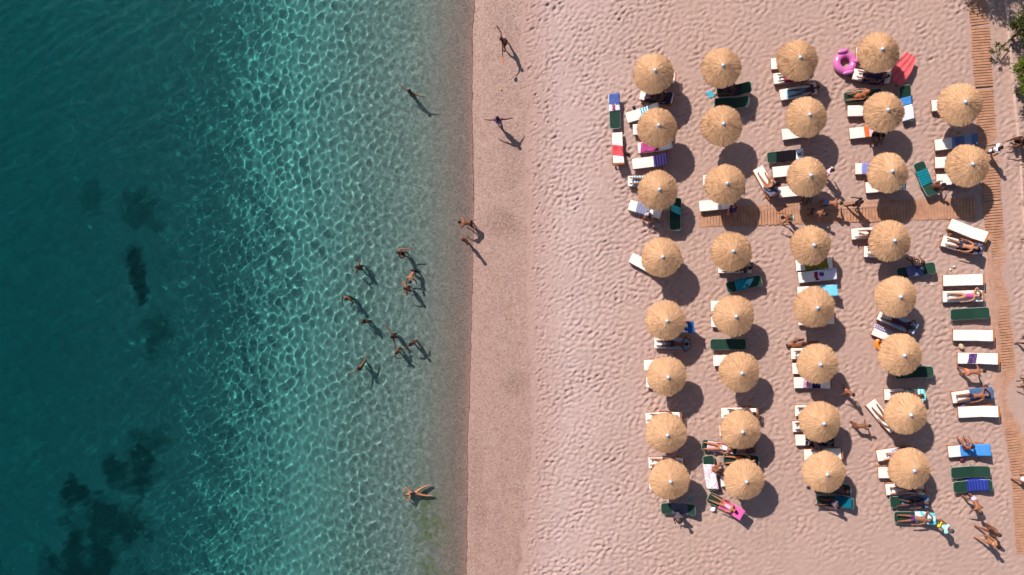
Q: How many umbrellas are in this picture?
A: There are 34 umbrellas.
